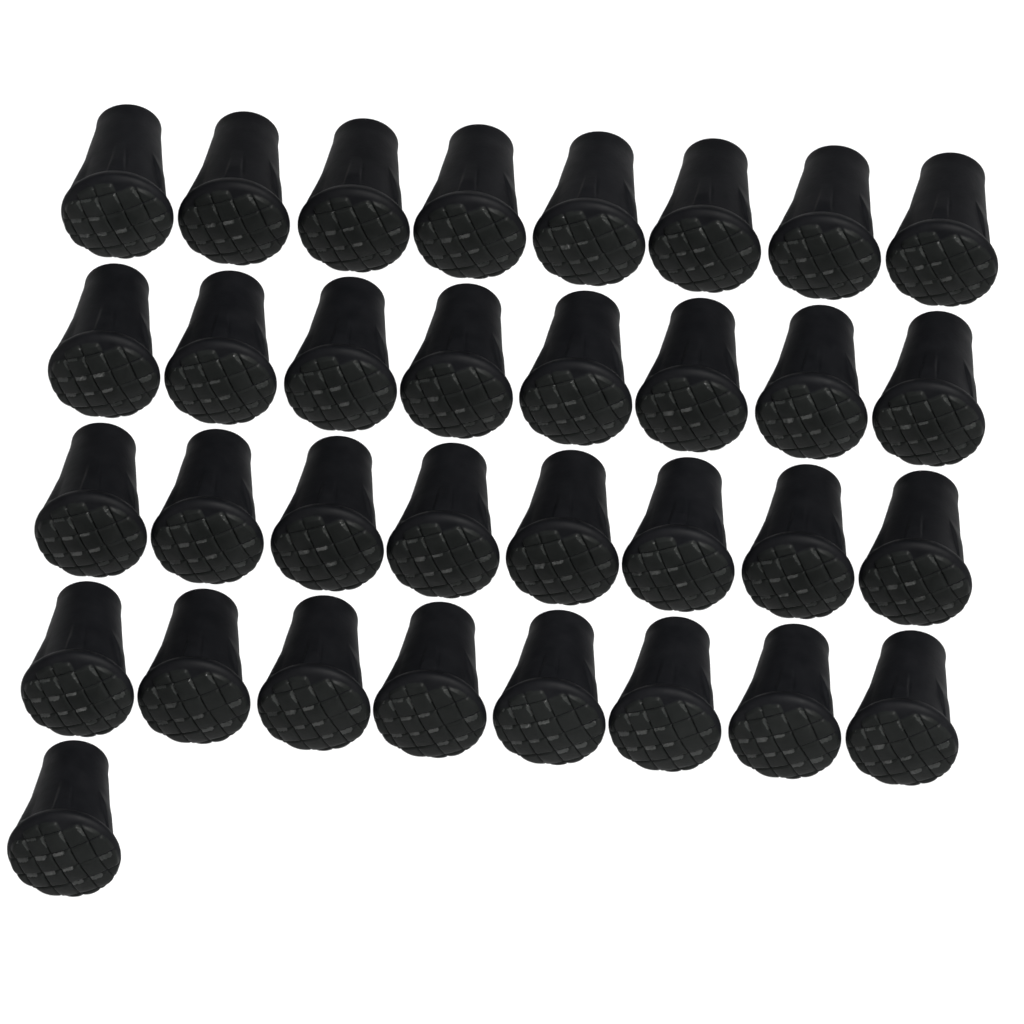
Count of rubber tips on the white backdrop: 33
